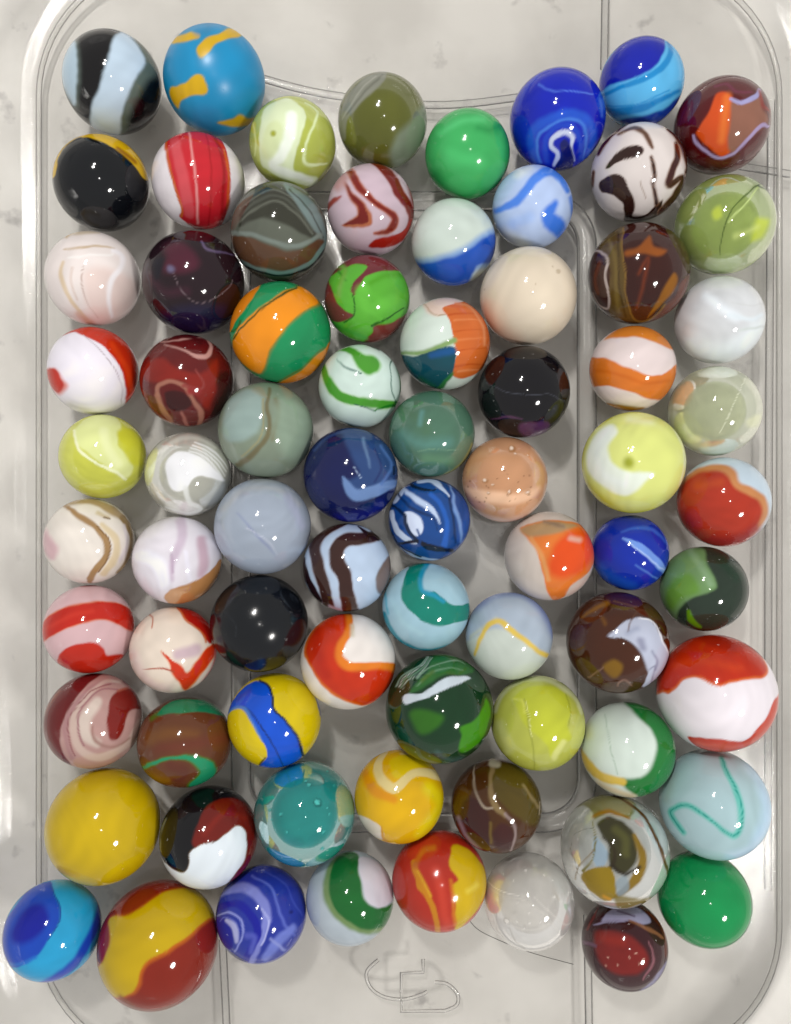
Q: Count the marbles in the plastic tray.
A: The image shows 75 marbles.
